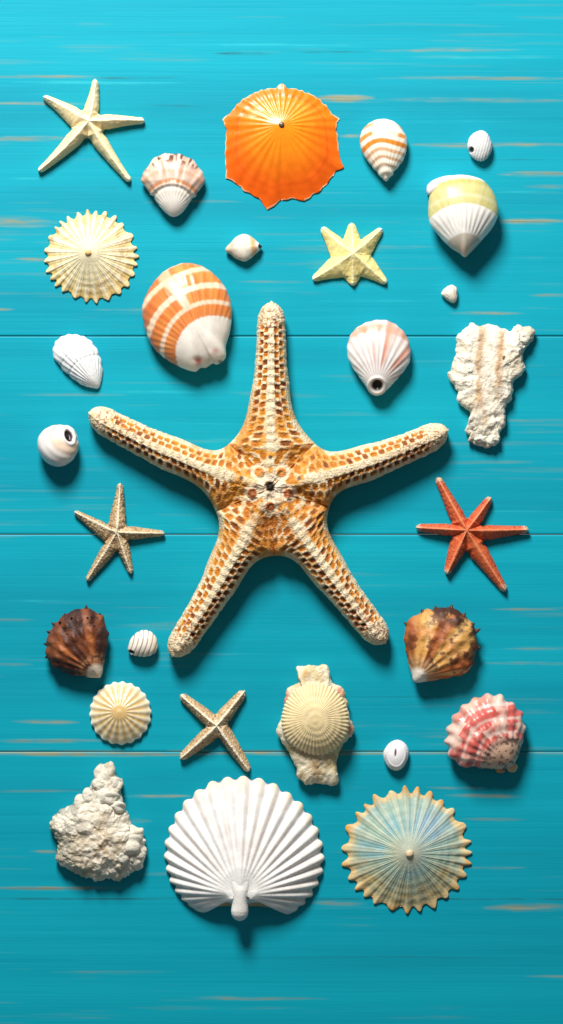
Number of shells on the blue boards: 21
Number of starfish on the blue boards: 6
